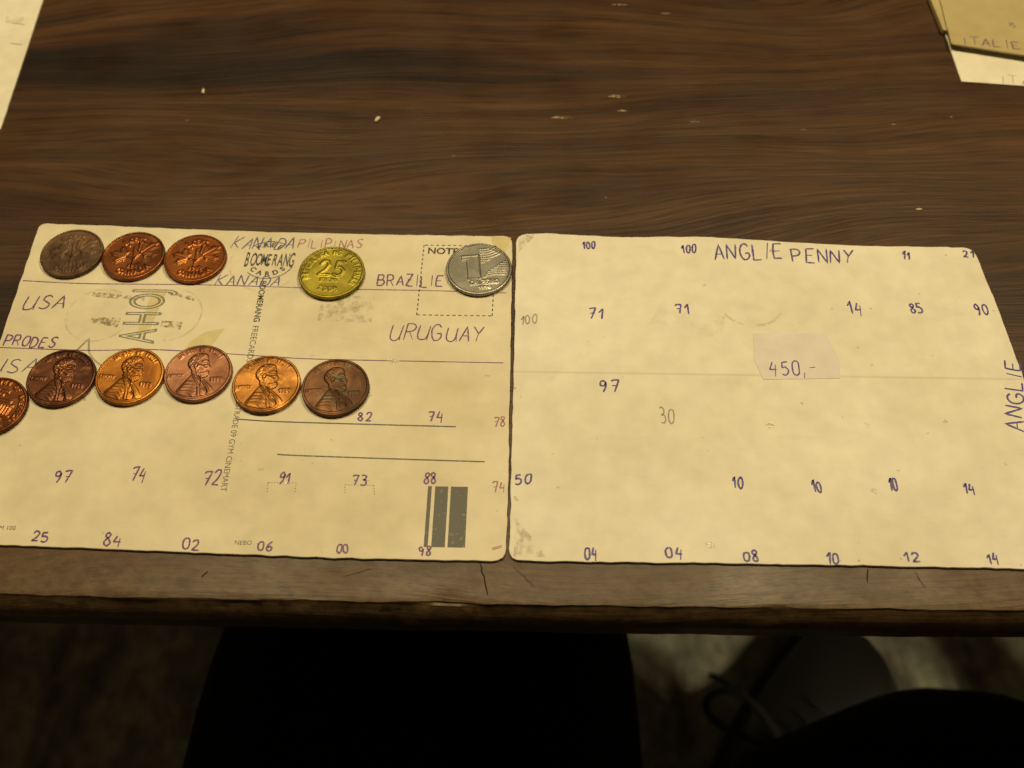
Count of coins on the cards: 11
